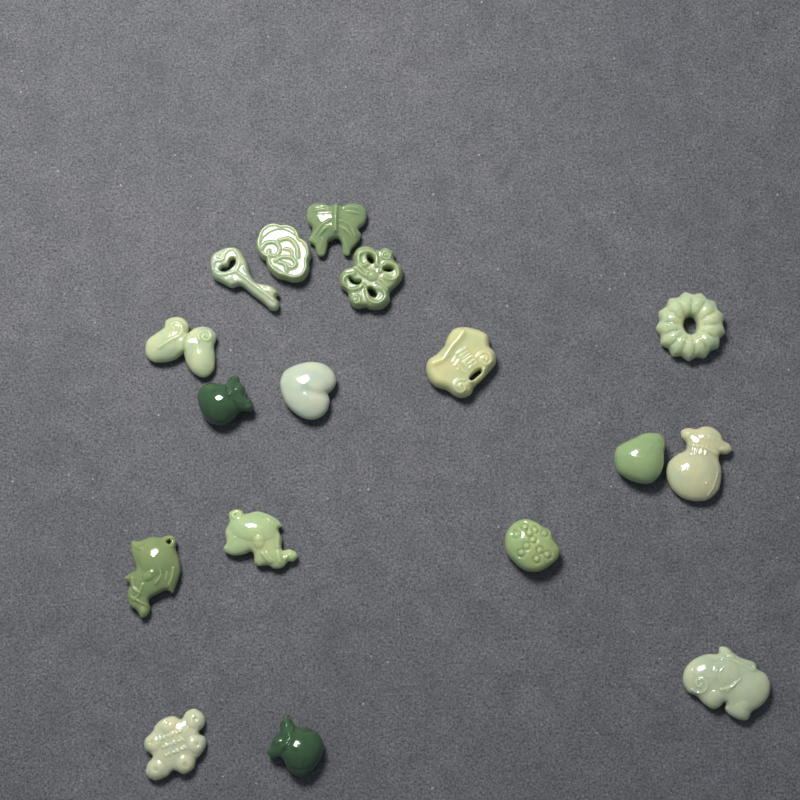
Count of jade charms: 17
